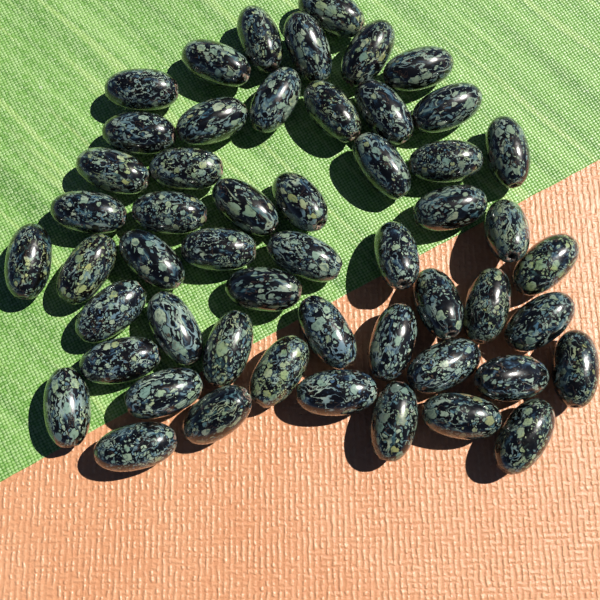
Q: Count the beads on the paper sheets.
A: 53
